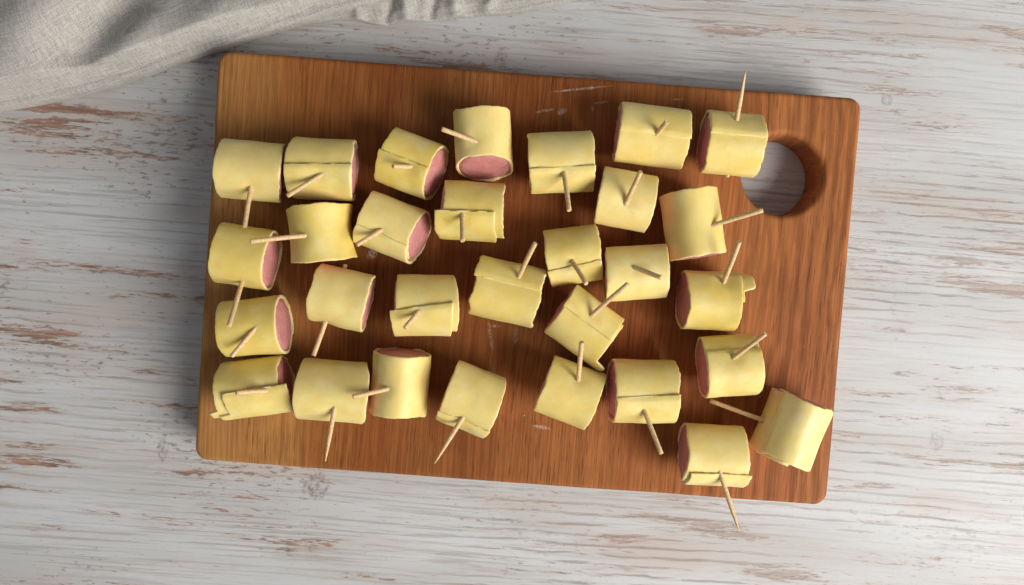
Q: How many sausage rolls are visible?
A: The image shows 30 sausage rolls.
